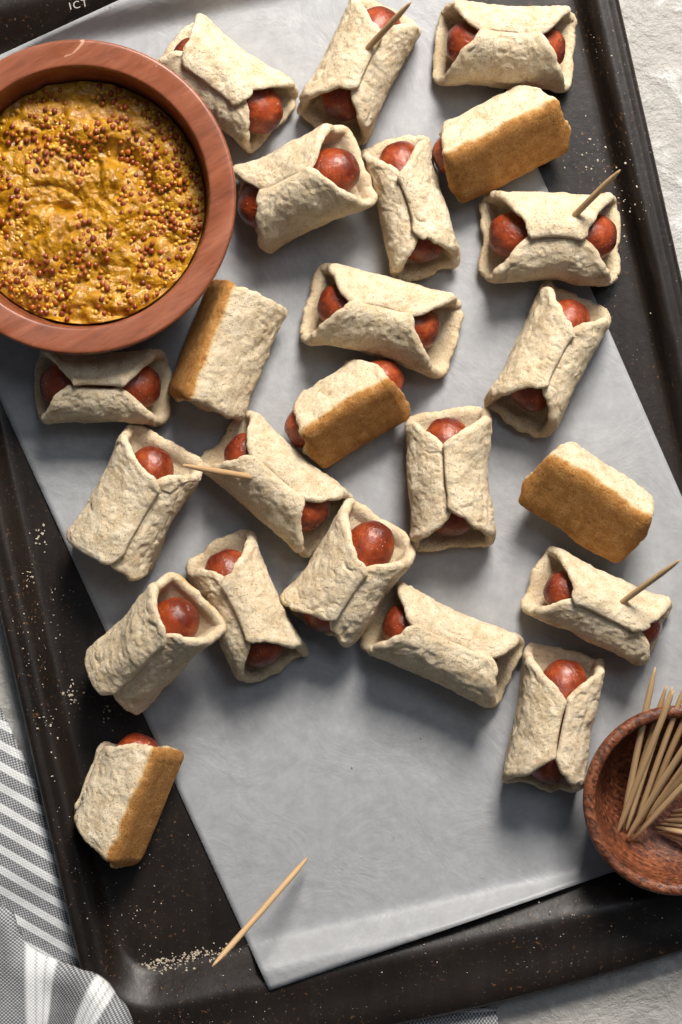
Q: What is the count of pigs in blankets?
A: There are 23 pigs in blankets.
